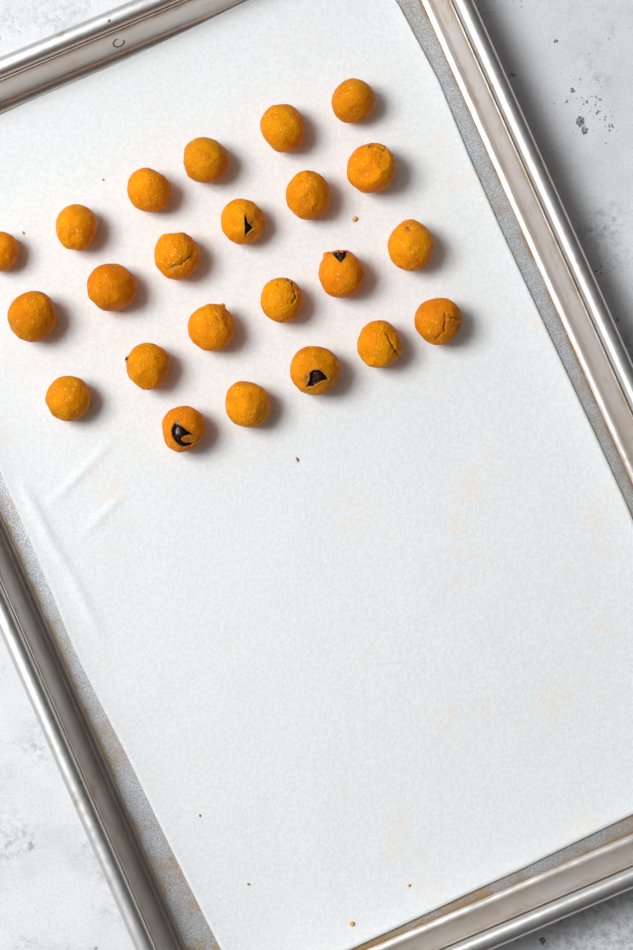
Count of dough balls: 23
